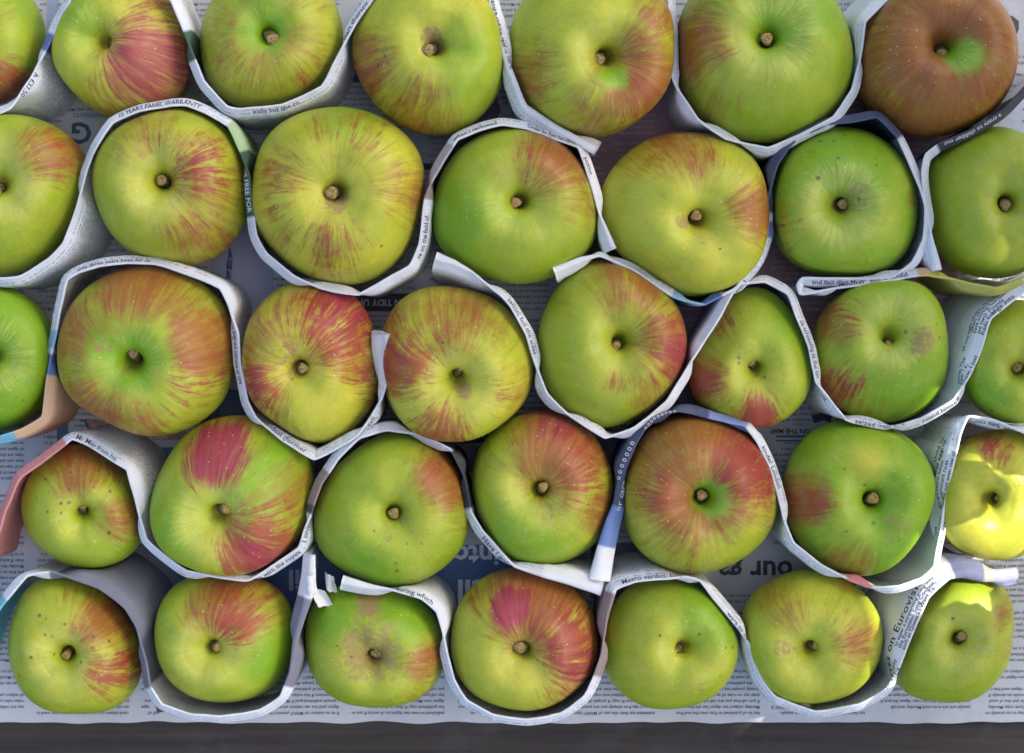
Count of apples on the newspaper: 36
